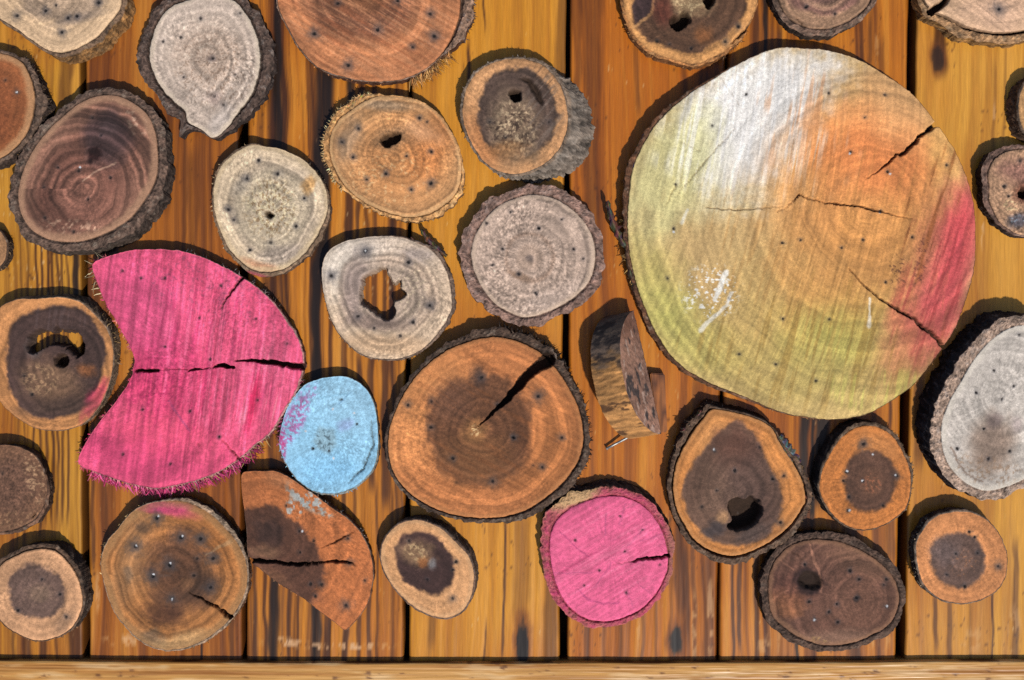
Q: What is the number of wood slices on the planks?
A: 33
